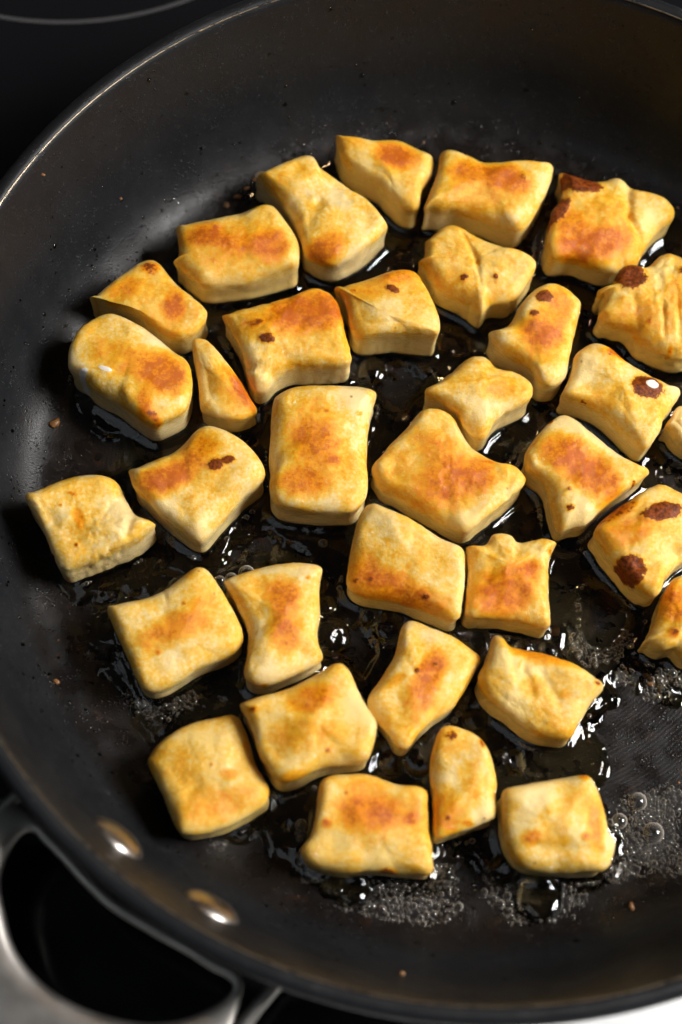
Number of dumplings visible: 34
